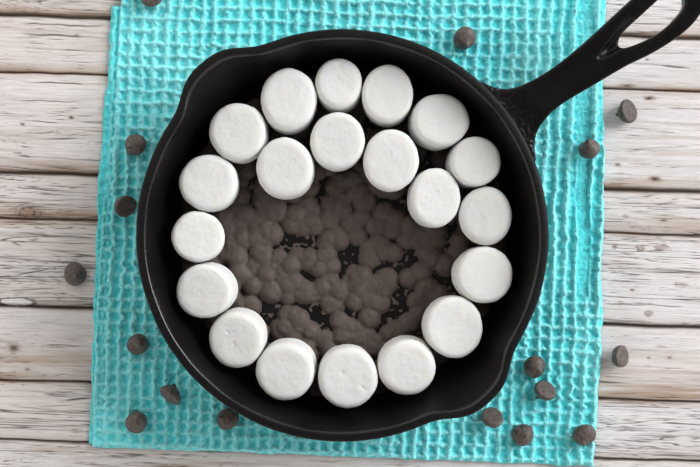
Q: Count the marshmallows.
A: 20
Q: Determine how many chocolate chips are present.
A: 17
